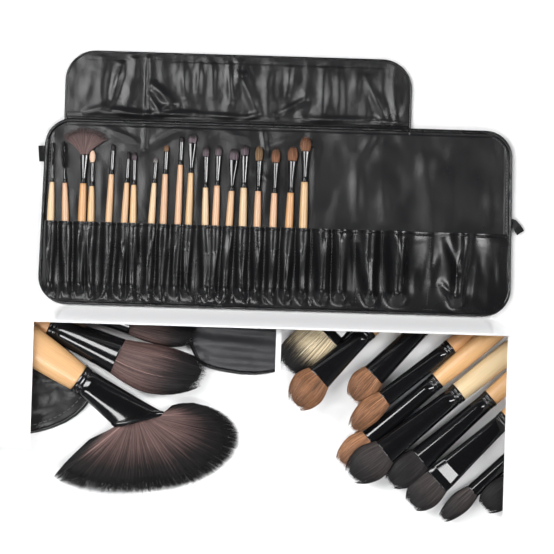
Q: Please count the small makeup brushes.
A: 19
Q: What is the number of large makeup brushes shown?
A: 13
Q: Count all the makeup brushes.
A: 32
